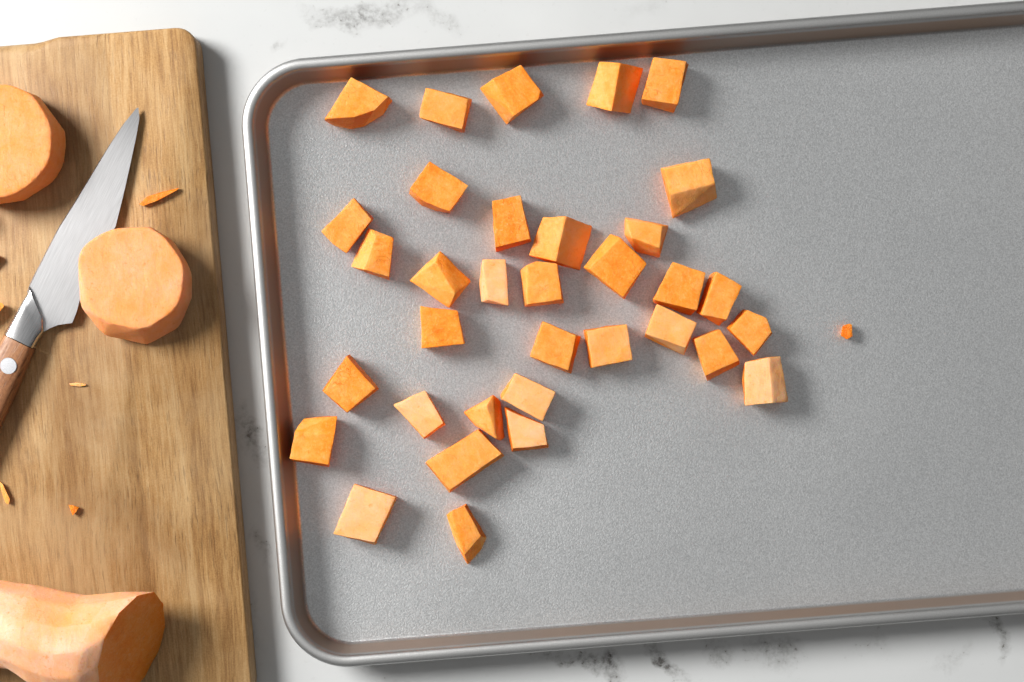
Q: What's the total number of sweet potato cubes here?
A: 34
